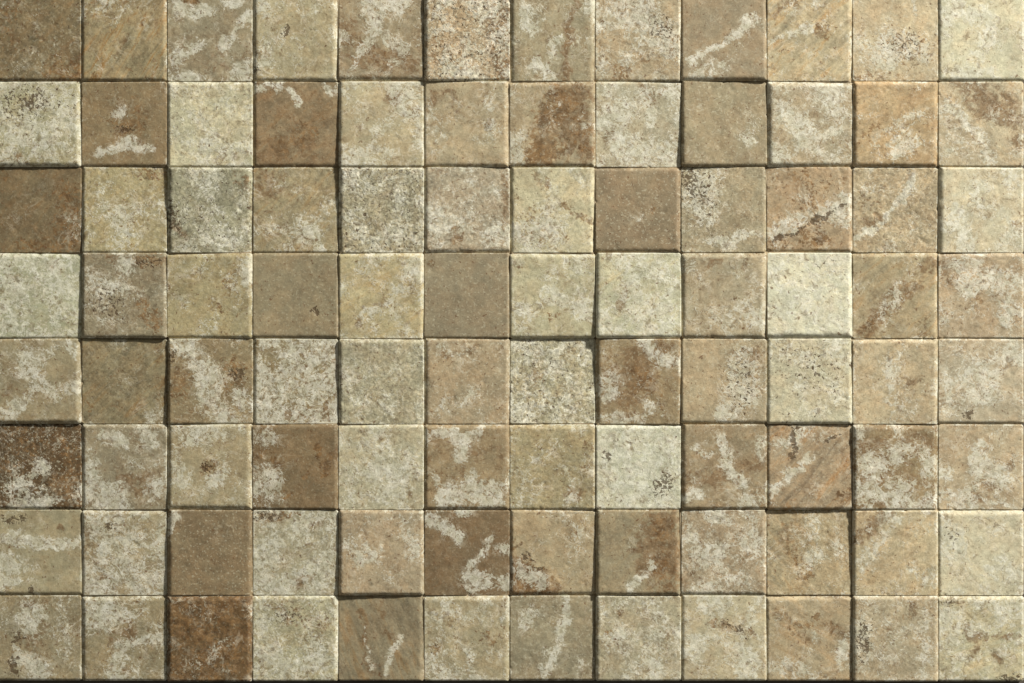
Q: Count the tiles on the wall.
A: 96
